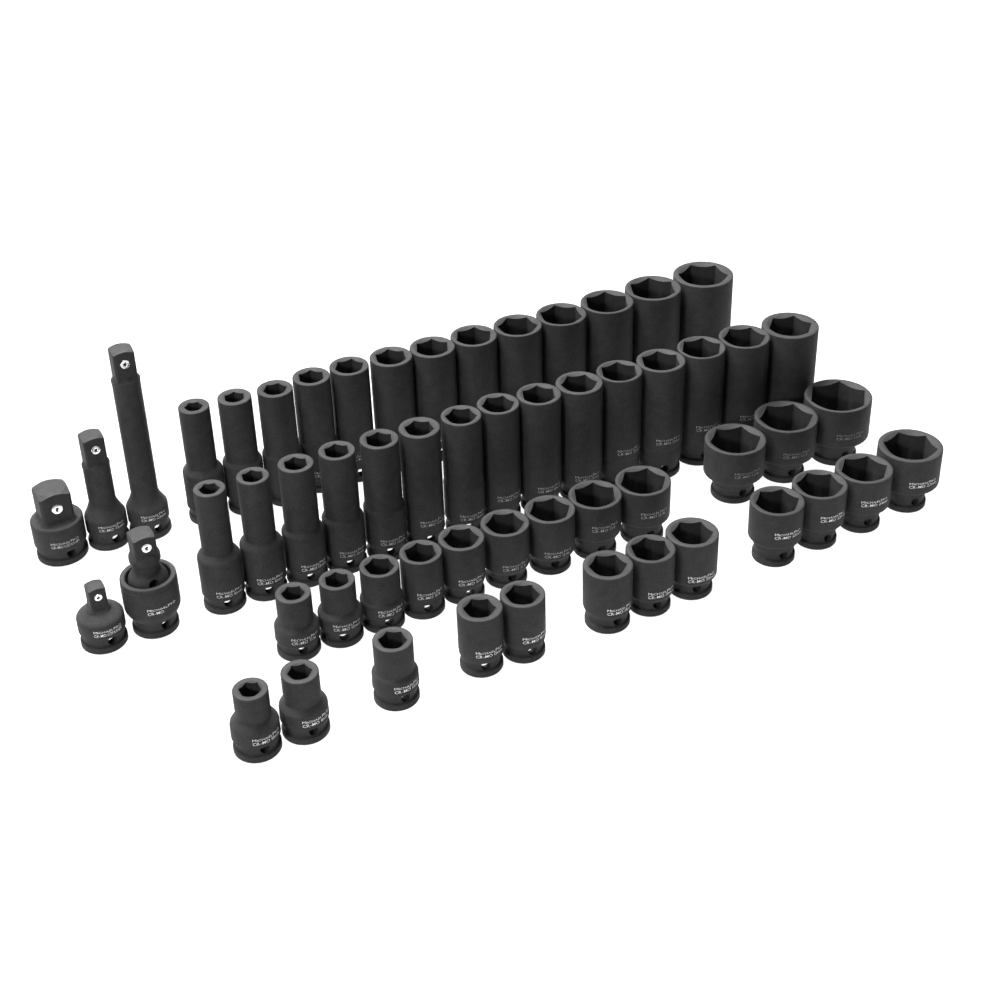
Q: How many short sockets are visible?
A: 24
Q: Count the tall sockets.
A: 28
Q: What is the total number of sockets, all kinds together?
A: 52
